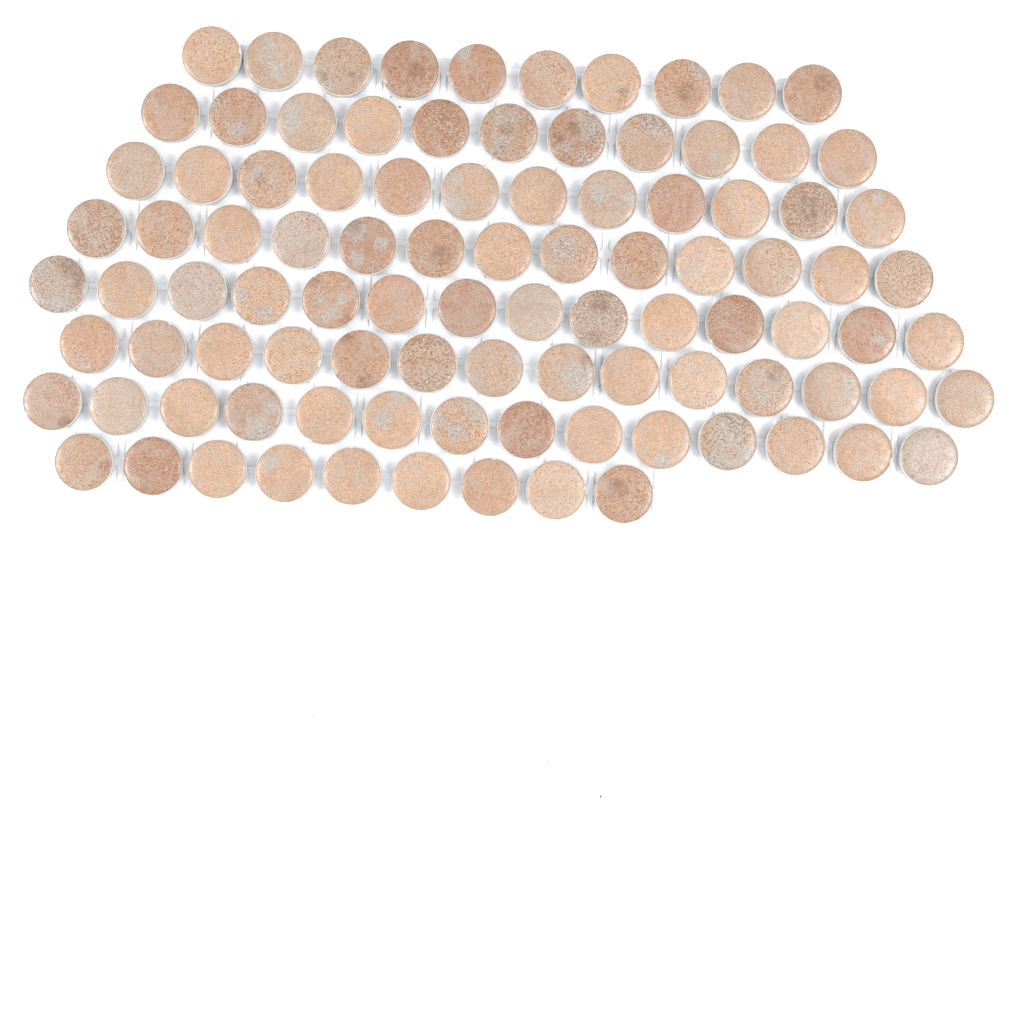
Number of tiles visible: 97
